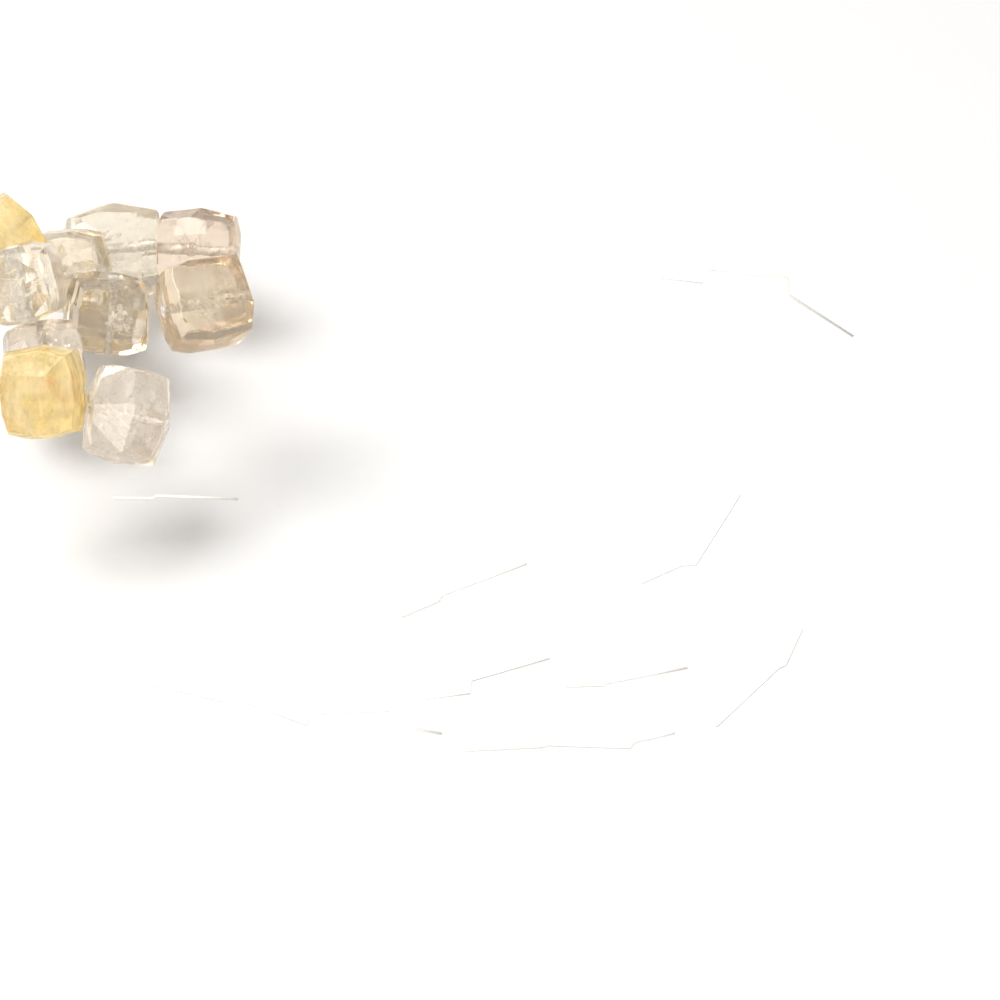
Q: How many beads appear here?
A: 10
